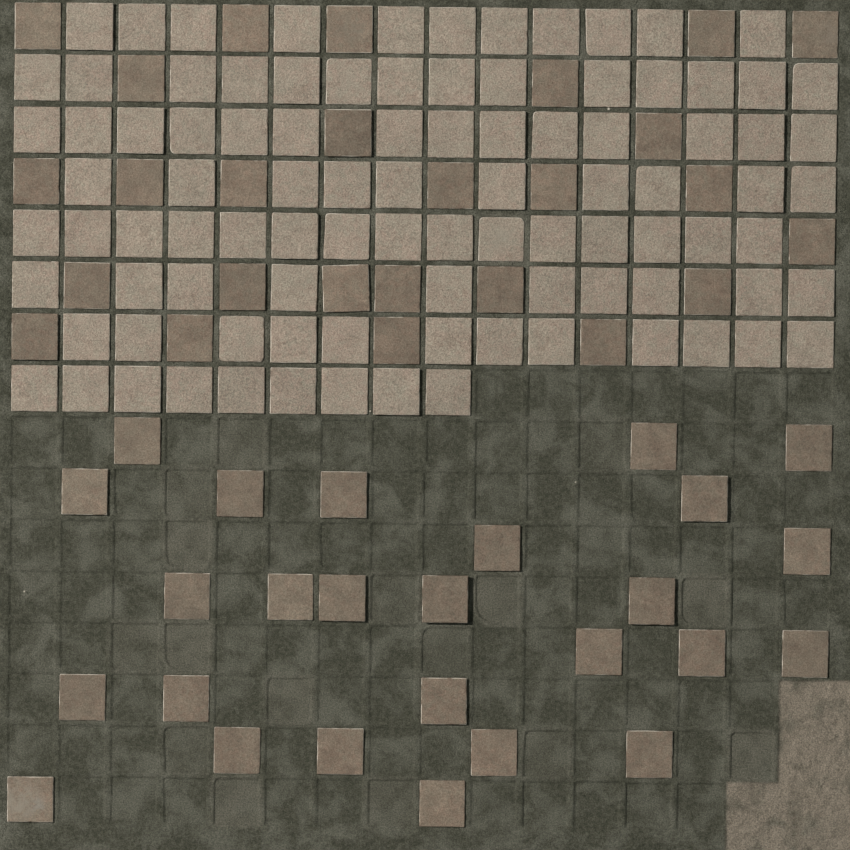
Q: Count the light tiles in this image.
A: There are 95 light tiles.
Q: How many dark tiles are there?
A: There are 52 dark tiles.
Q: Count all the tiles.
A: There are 147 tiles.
